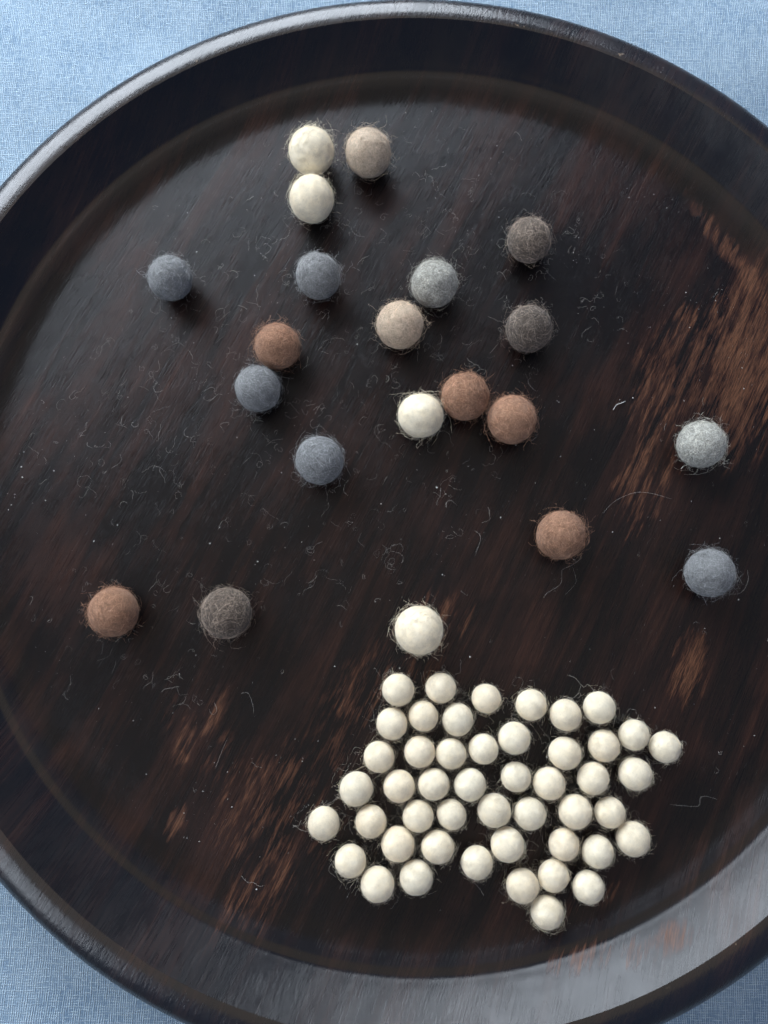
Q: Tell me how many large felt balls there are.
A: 21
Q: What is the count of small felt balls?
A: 48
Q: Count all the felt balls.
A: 69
